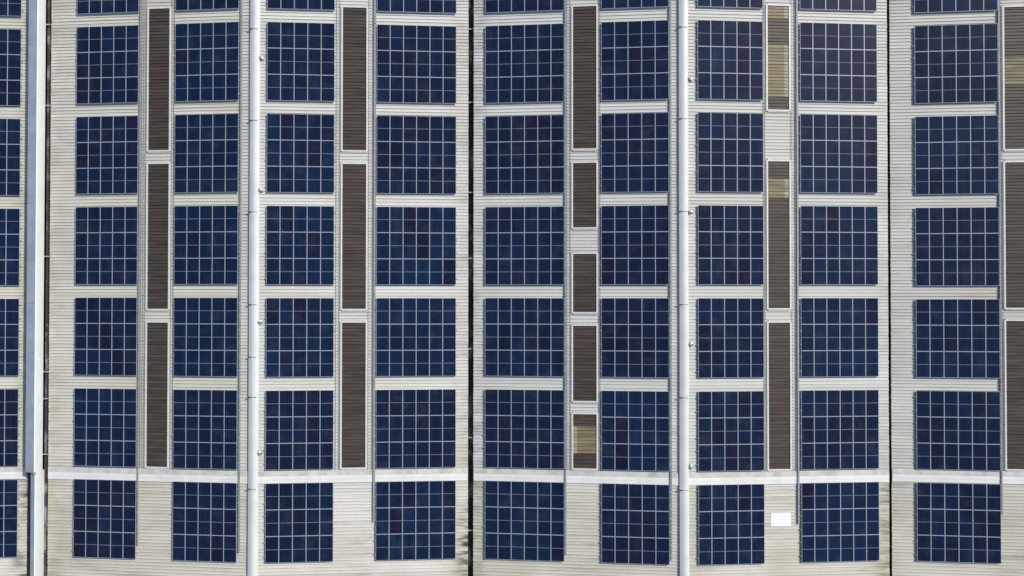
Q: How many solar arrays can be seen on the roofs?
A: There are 70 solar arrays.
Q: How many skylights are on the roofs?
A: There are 17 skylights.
